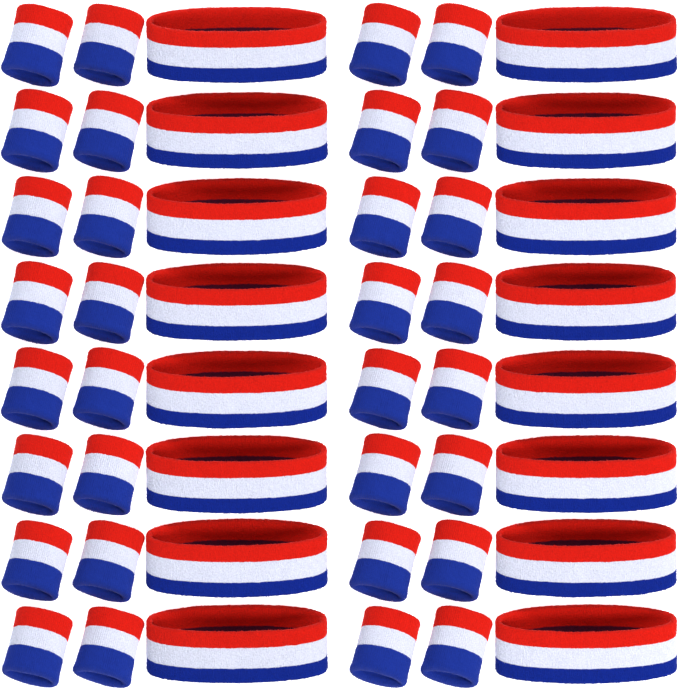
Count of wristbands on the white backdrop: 32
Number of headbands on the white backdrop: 16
